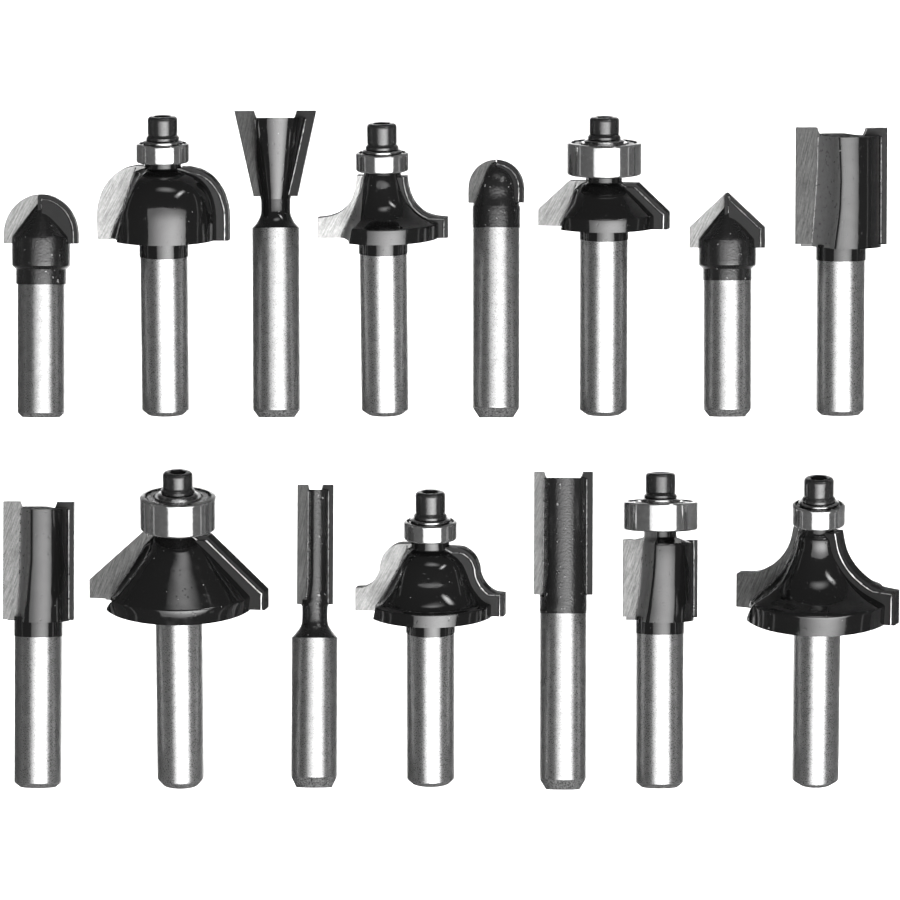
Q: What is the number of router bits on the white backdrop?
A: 15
